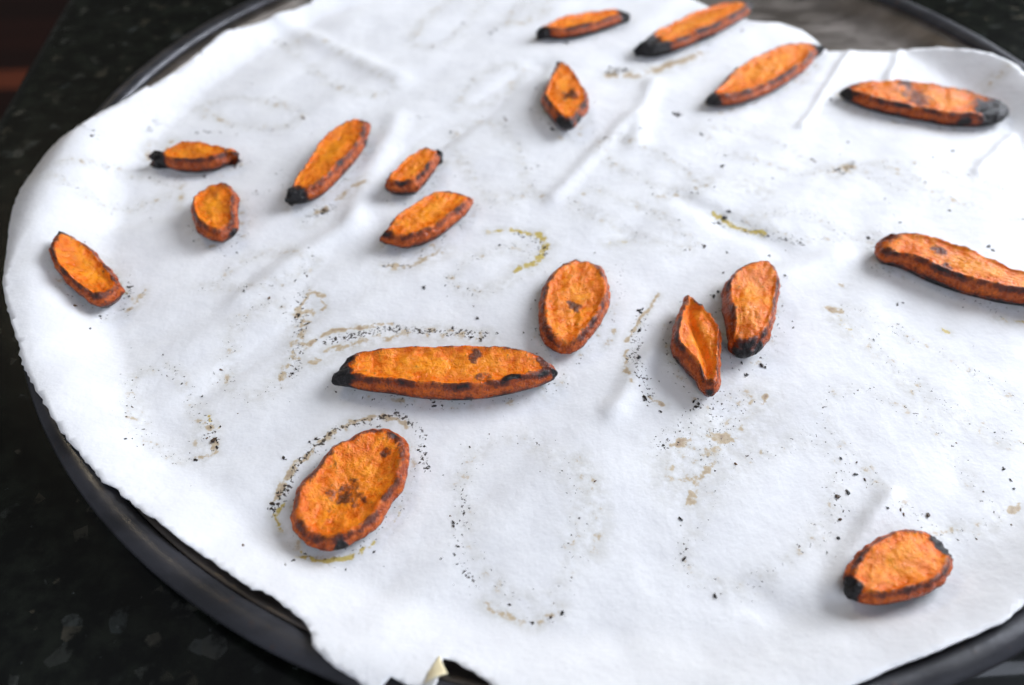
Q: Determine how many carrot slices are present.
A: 18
